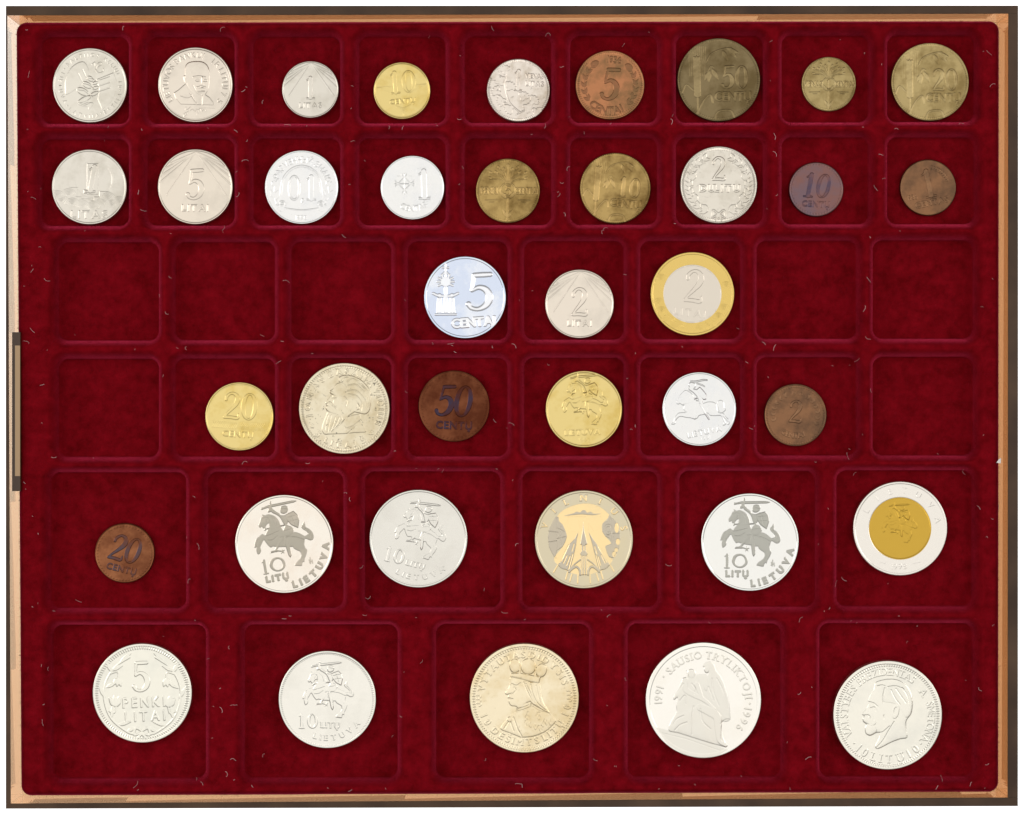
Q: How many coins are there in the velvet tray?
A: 38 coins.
